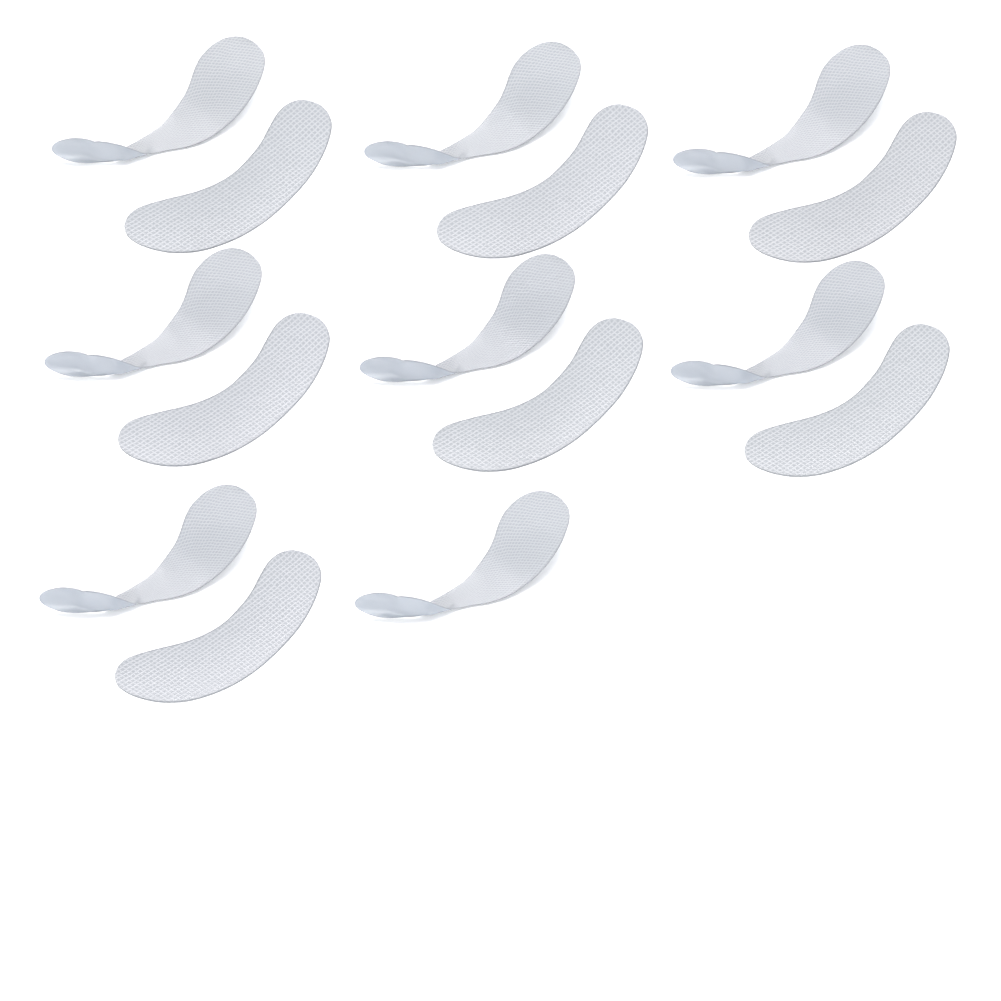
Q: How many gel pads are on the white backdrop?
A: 15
